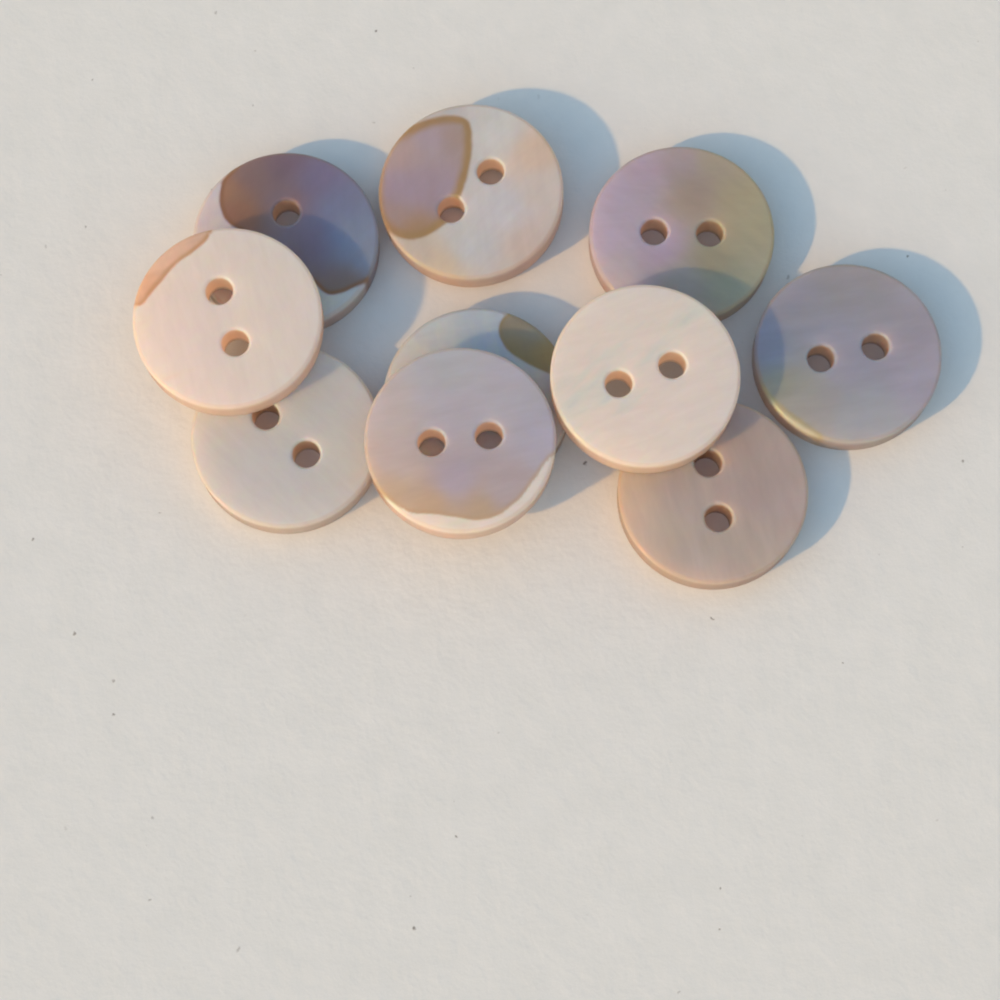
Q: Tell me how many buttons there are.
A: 10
